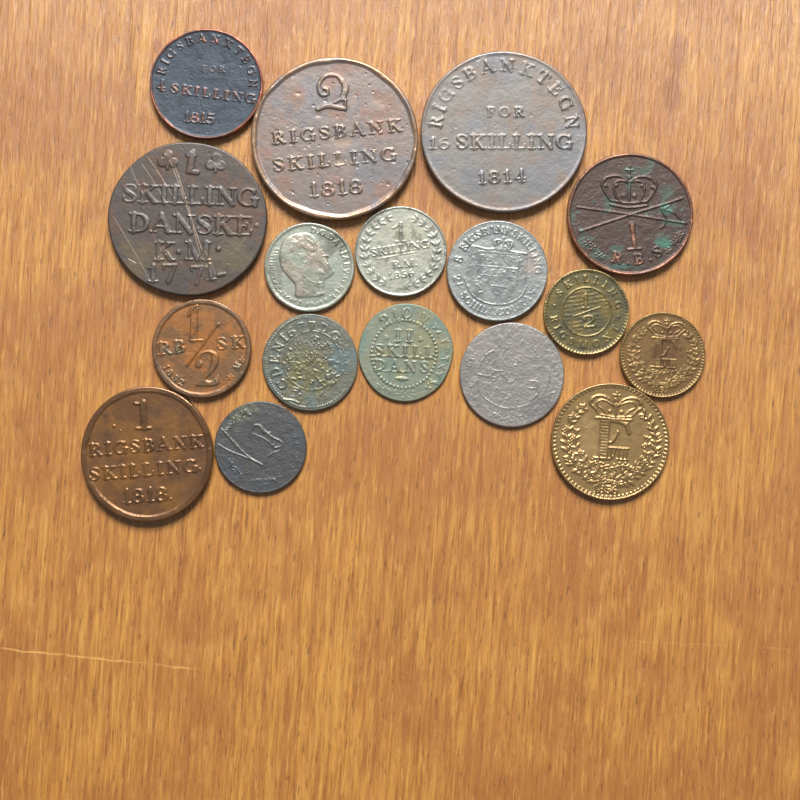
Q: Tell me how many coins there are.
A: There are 17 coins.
